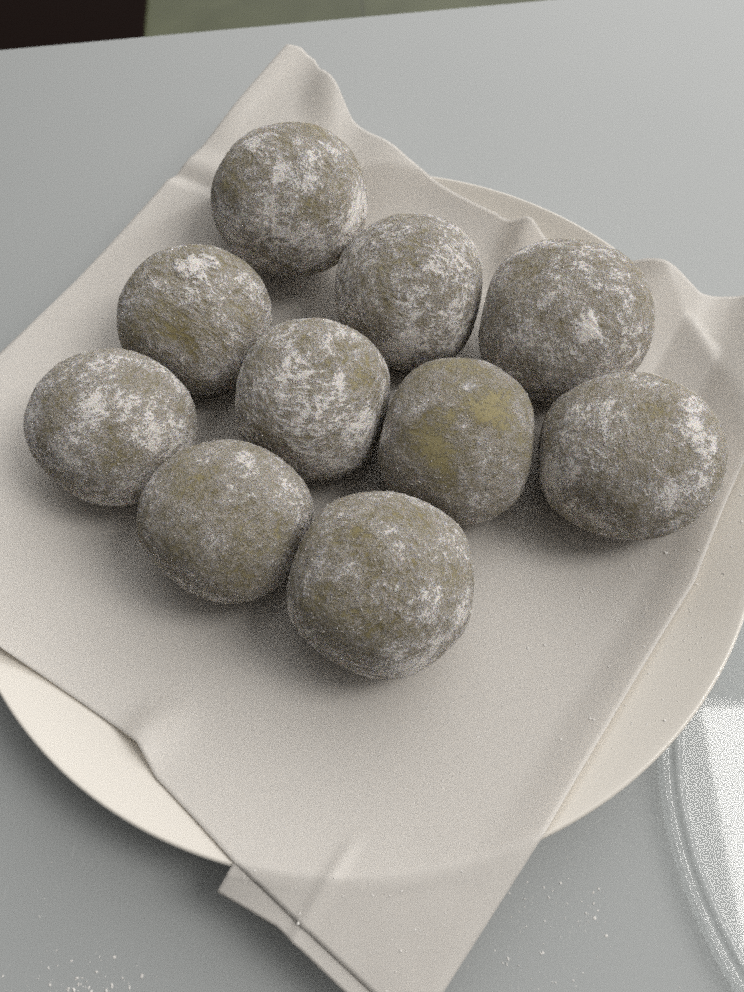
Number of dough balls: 10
